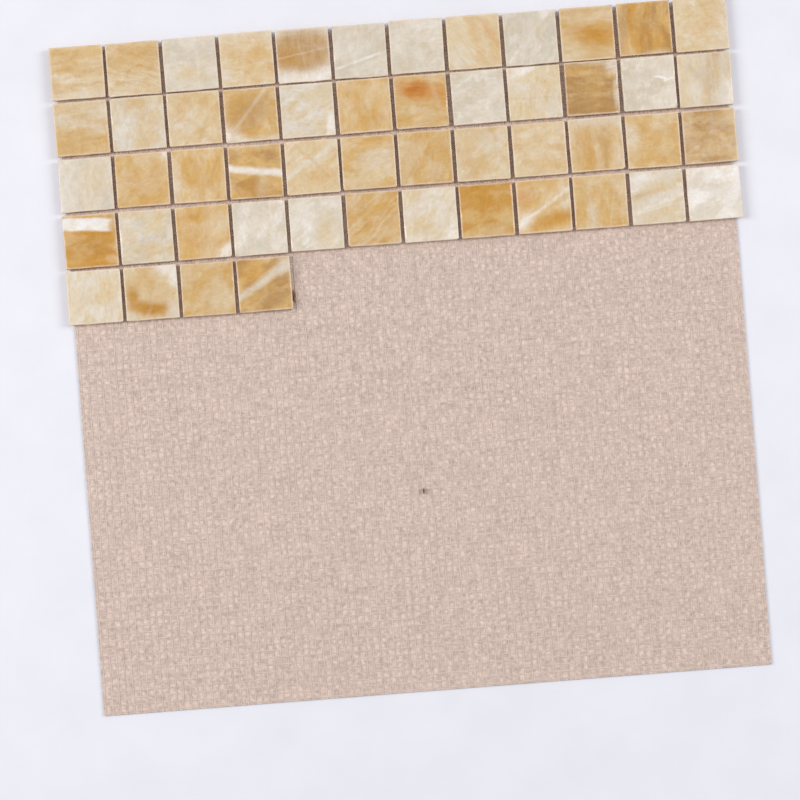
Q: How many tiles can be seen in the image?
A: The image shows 52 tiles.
